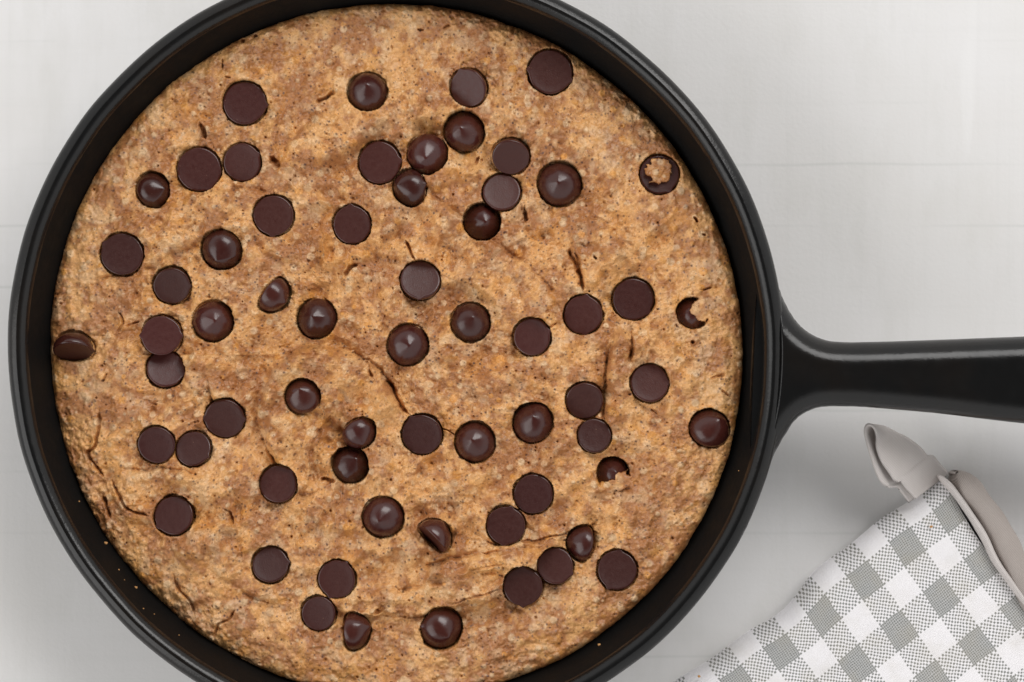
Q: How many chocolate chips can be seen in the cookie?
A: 63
